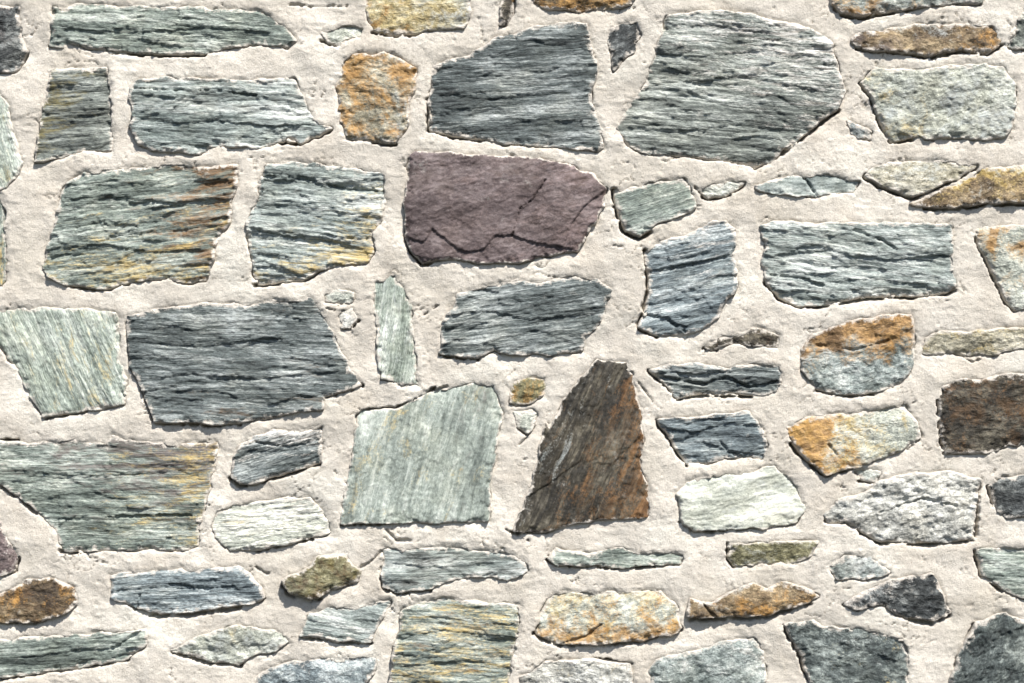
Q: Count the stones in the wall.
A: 75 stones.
